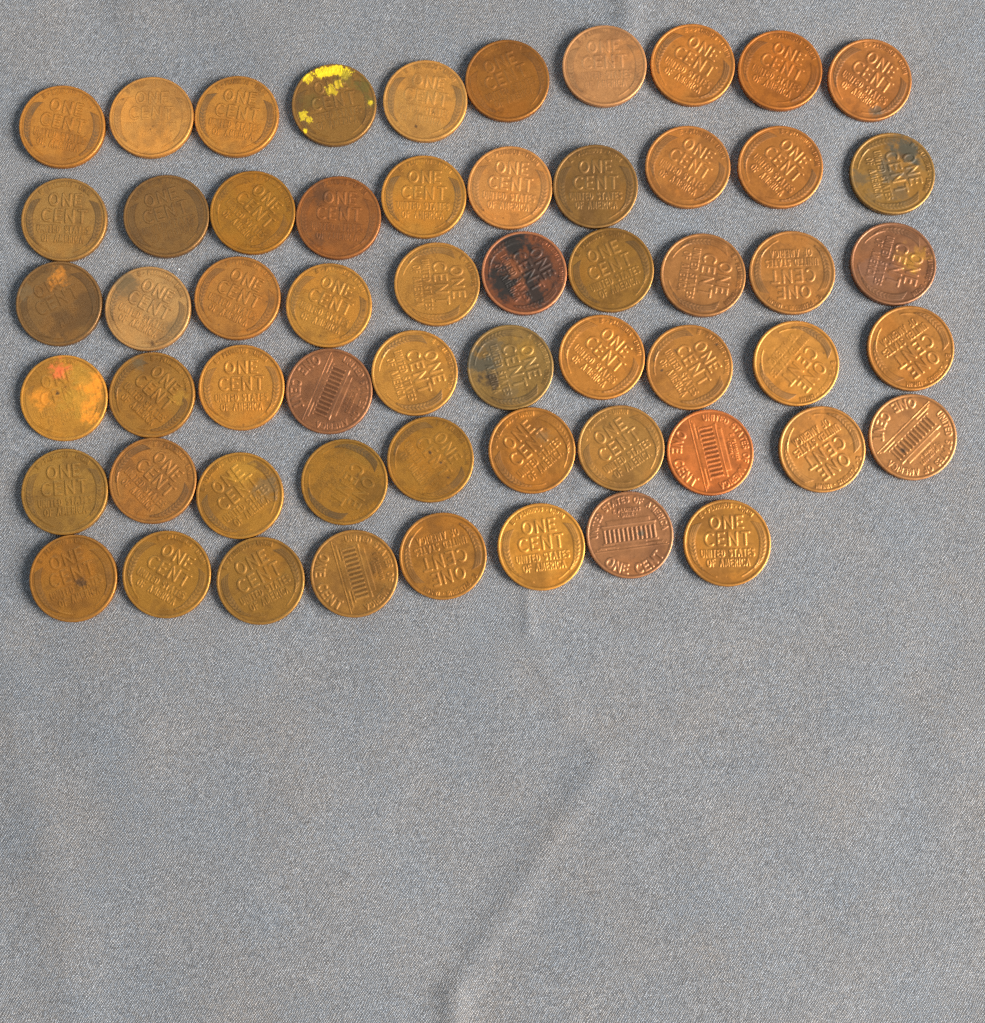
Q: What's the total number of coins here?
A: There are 58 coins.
